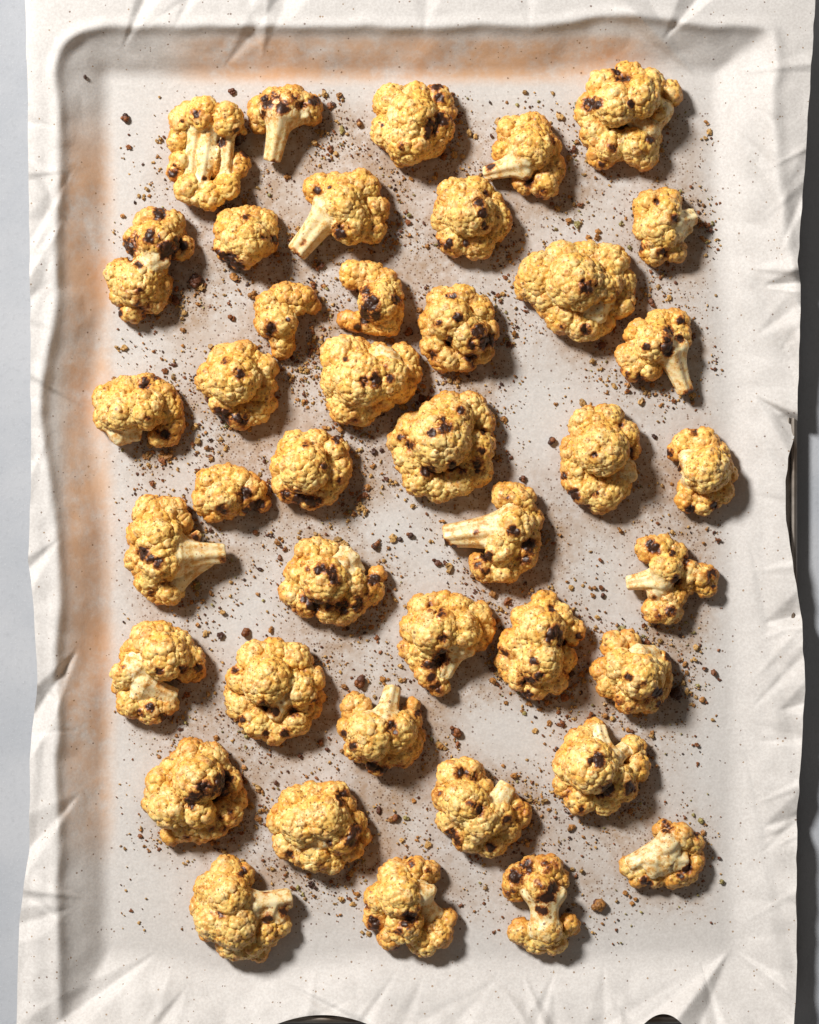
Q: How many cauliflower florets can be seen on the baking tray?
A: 41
